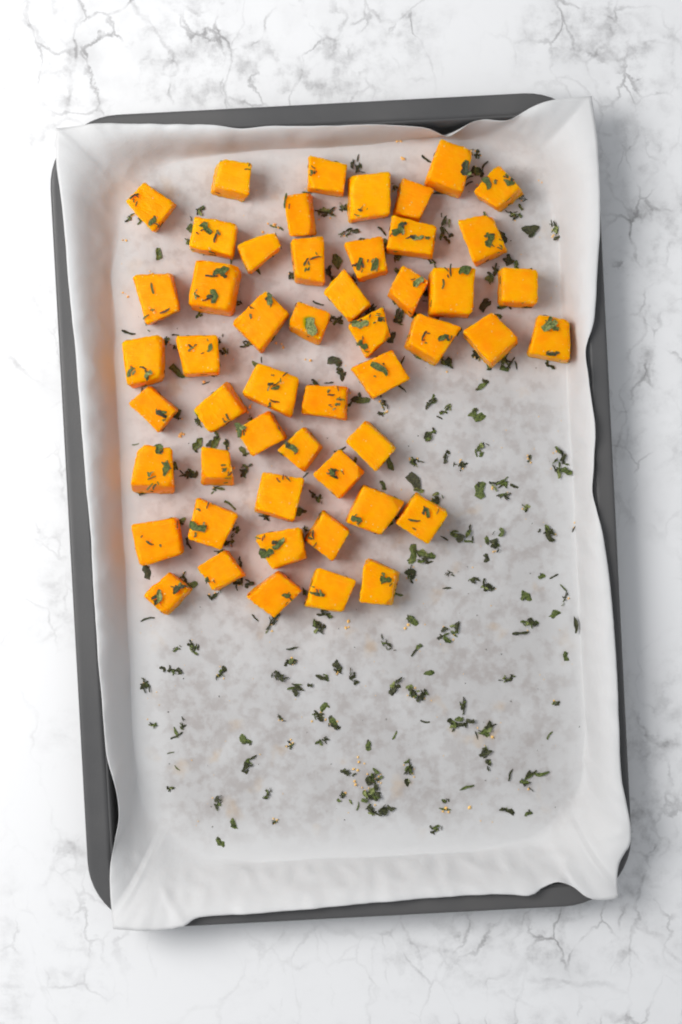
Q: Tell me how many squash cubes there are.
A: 51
